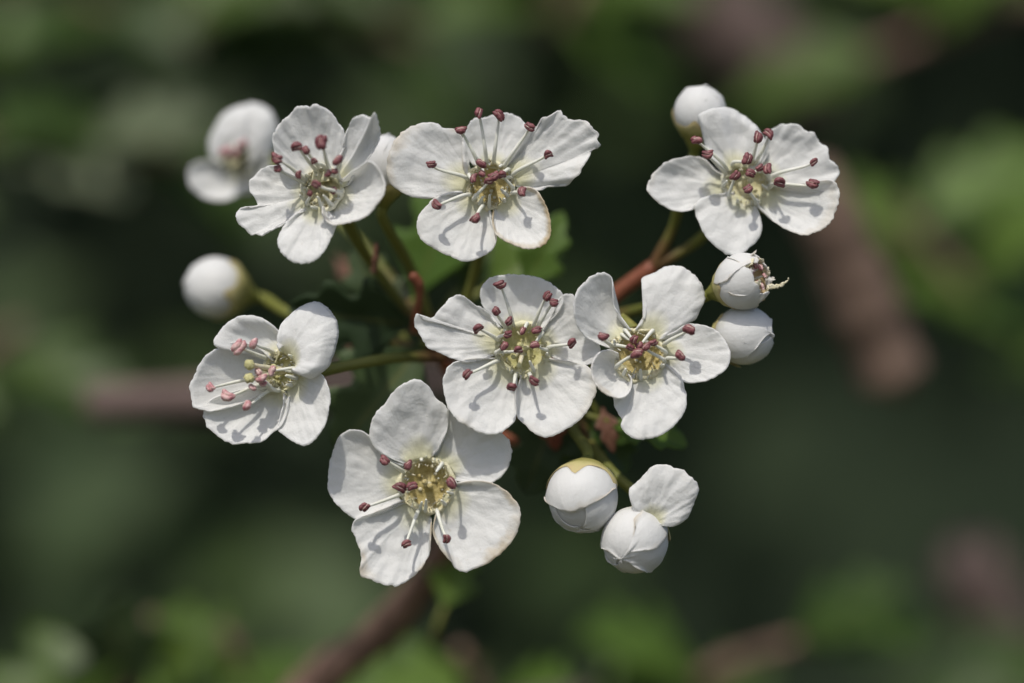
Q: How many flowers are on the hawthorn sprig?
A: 8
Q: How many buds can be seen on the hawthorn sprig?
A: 7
